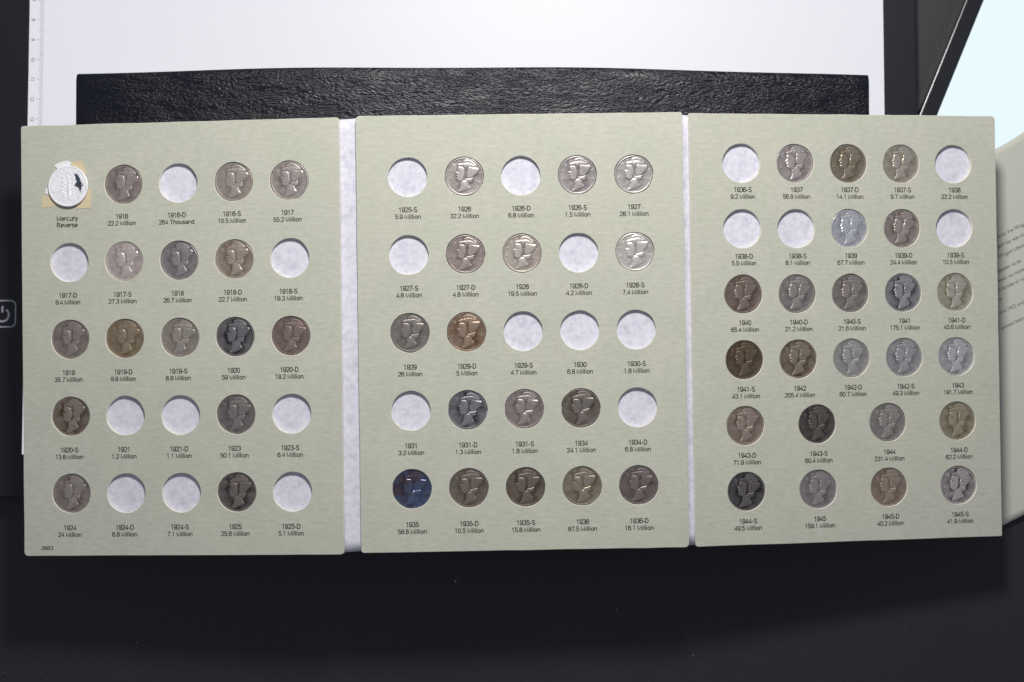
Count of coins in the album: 55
